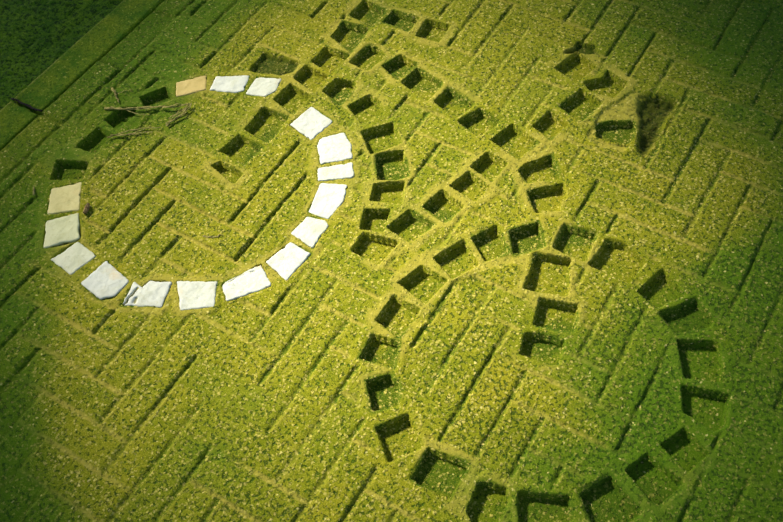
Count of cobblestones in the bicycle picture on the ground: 16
